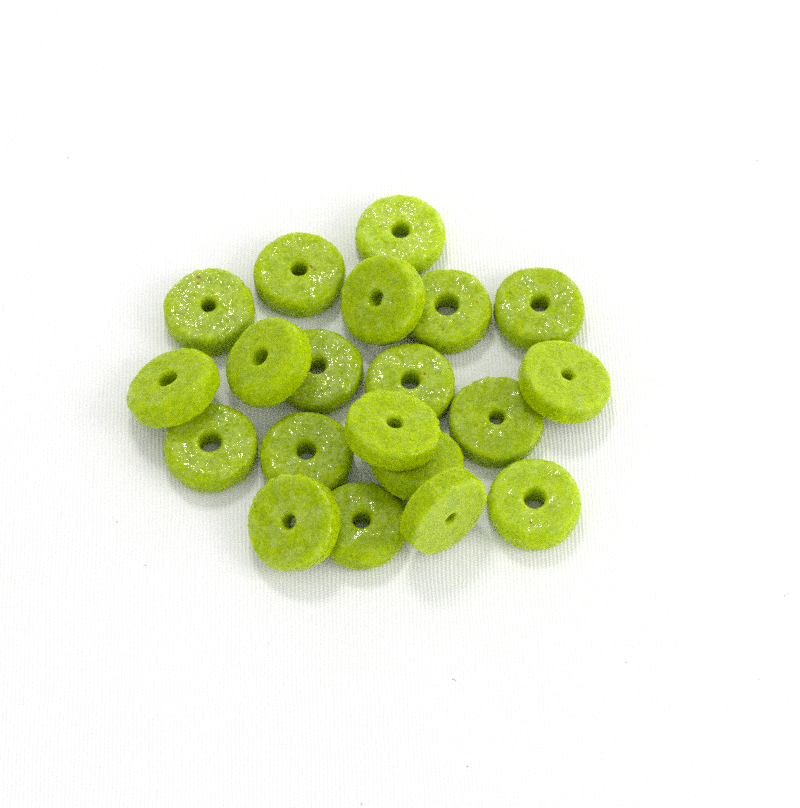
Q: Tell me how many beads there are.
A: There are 20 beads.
